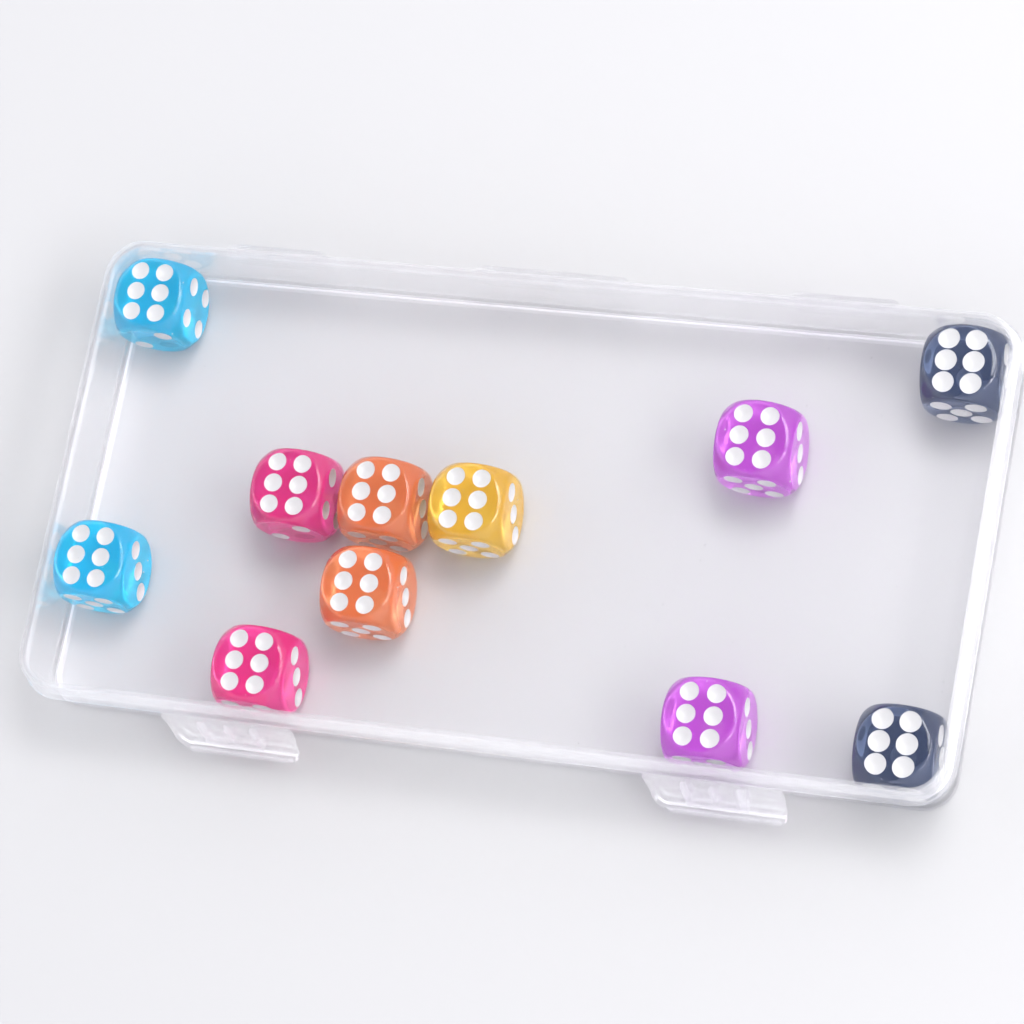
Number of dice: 11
